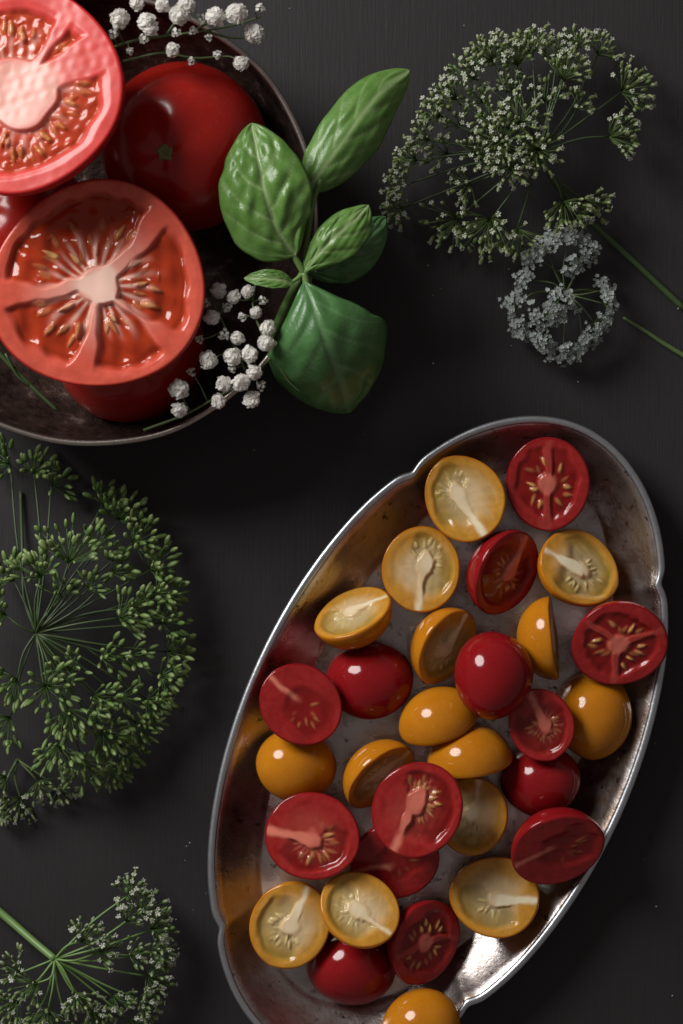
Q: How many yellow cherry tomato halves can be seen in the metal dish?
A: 16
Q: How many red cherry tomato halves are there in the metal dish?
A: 14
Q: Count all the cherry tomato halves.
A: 30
